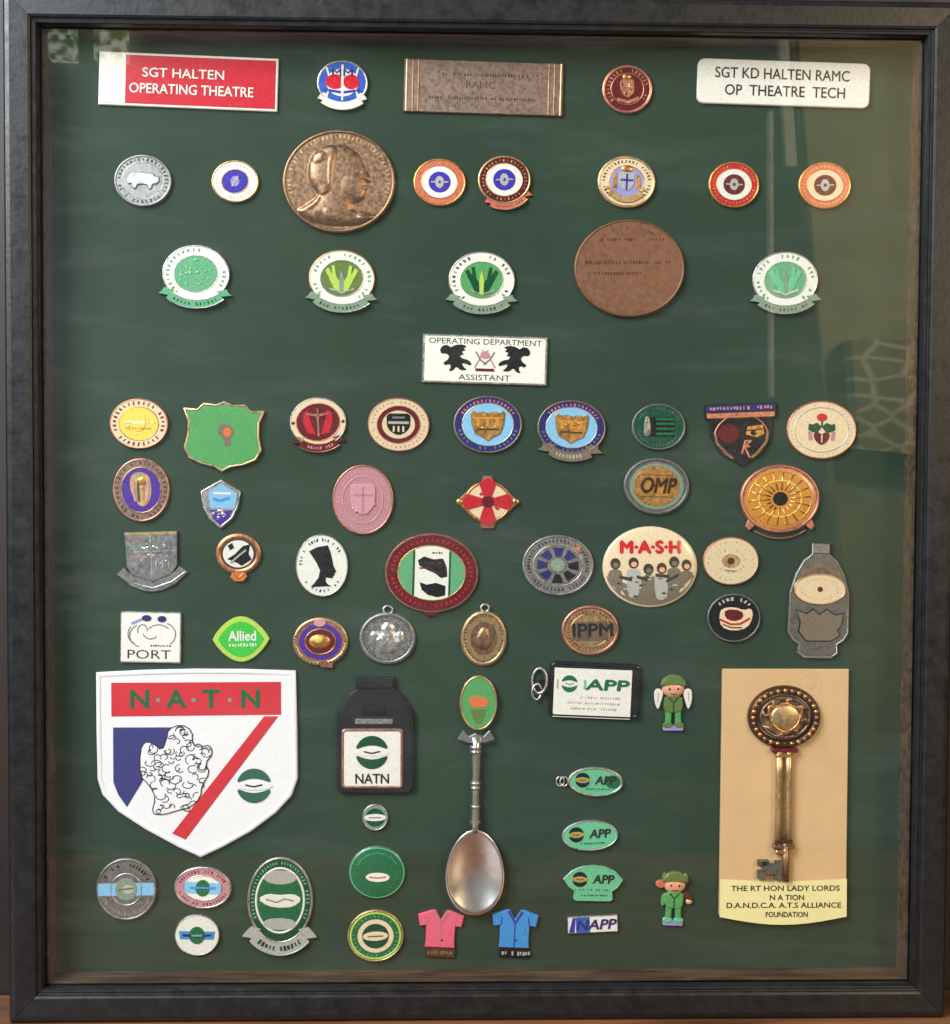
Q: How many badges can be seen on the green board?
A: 65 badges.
